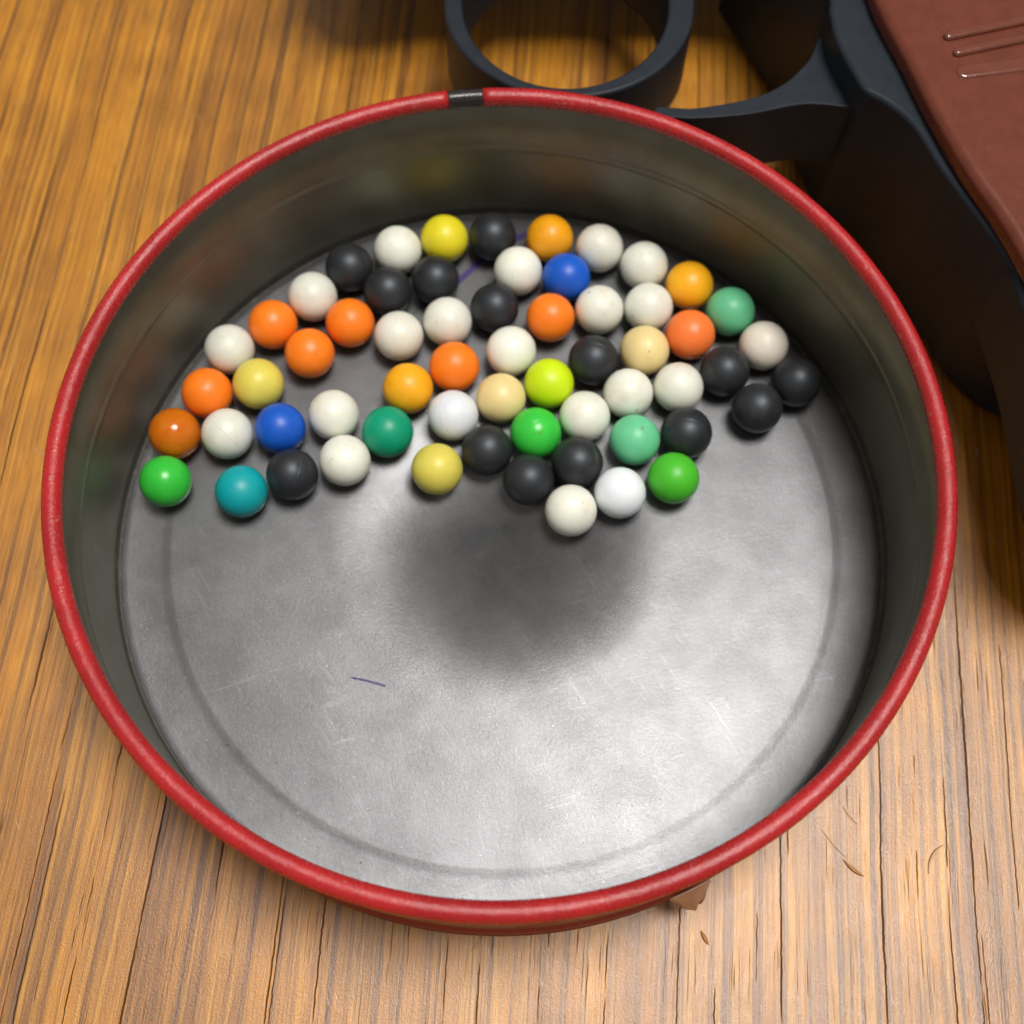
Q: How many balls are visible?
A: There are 61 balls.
